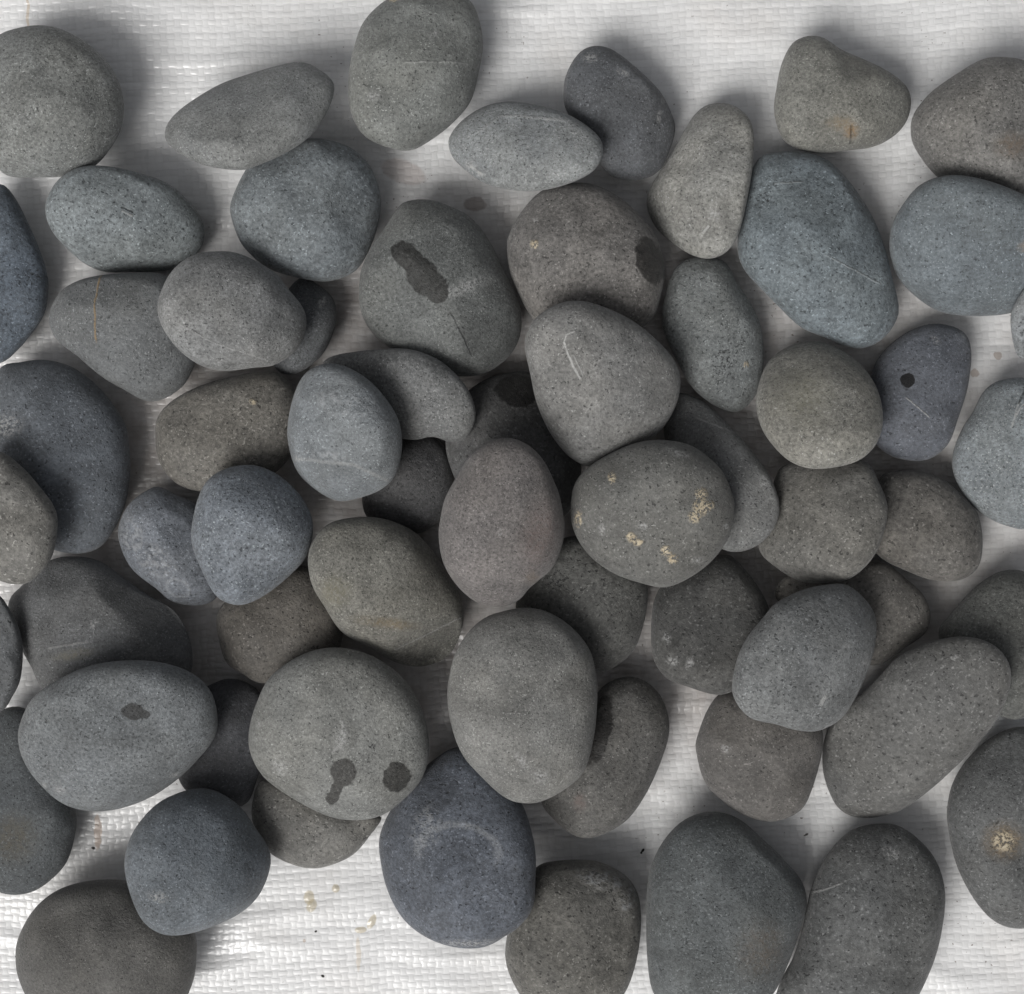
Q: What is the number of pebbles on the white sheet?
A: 63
